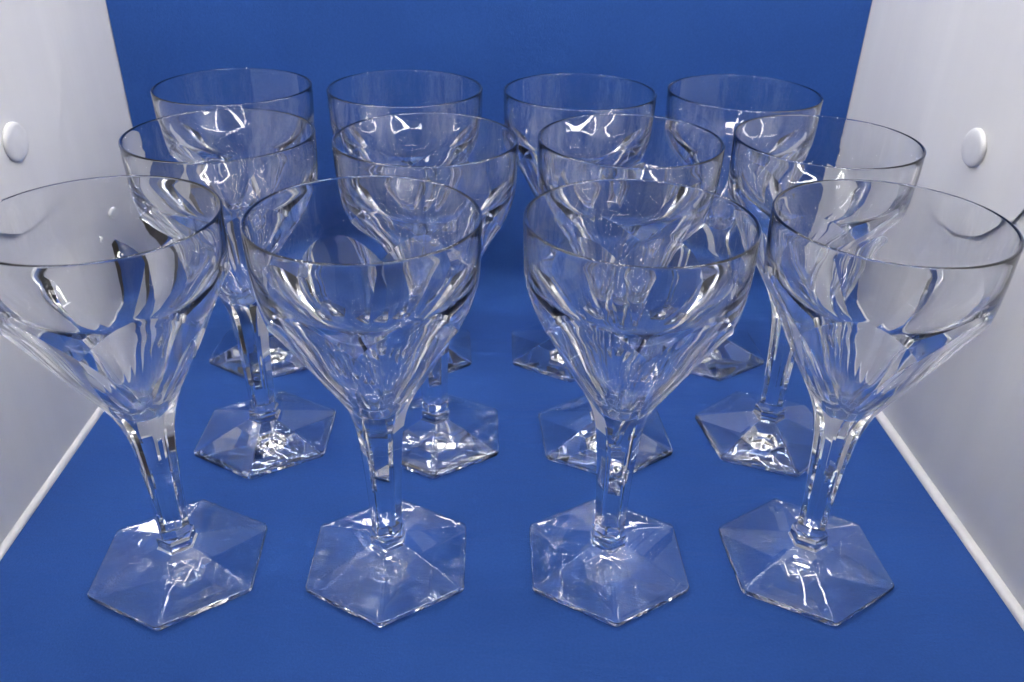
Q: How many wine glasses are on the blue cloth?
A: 12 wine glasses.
